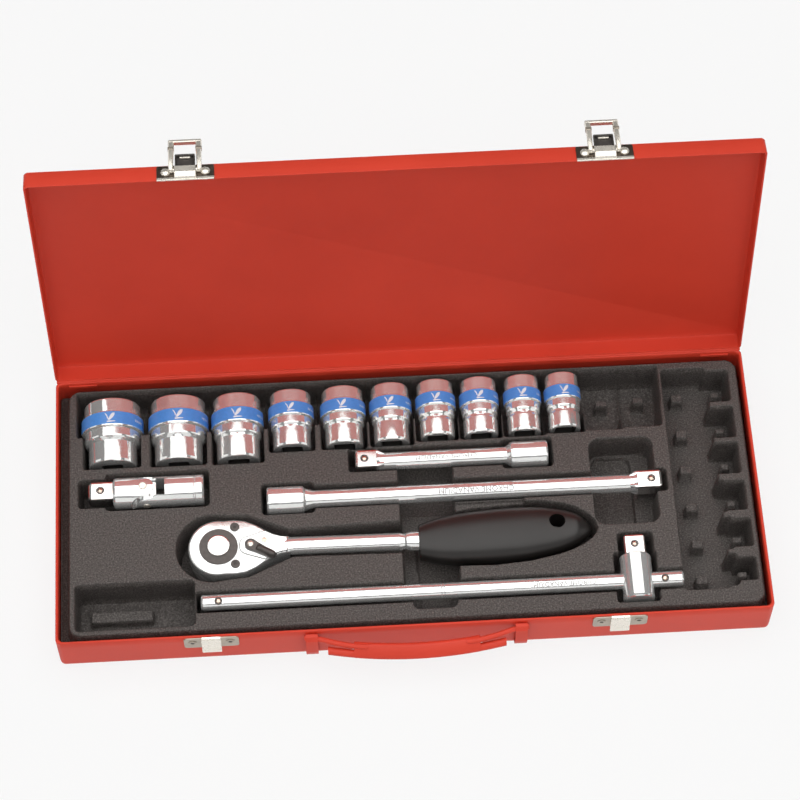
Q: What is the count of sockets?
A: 10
